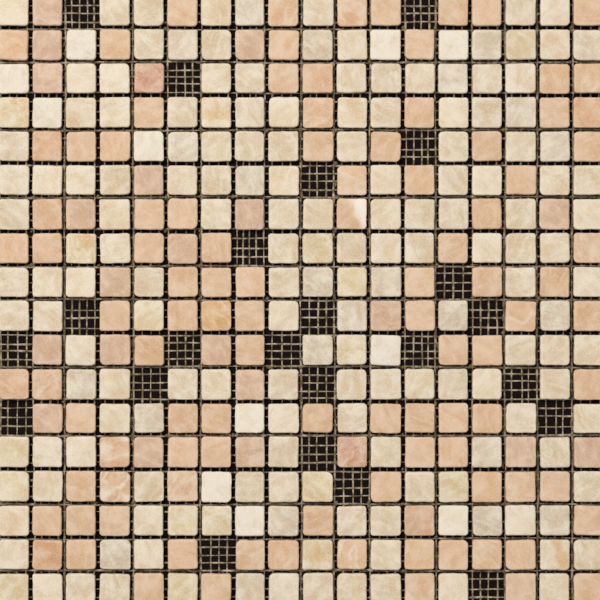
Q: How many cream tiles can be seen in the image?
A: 177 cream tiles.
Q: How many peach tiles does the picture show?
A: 124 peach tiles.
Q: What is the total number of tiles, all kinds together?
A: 301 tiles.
